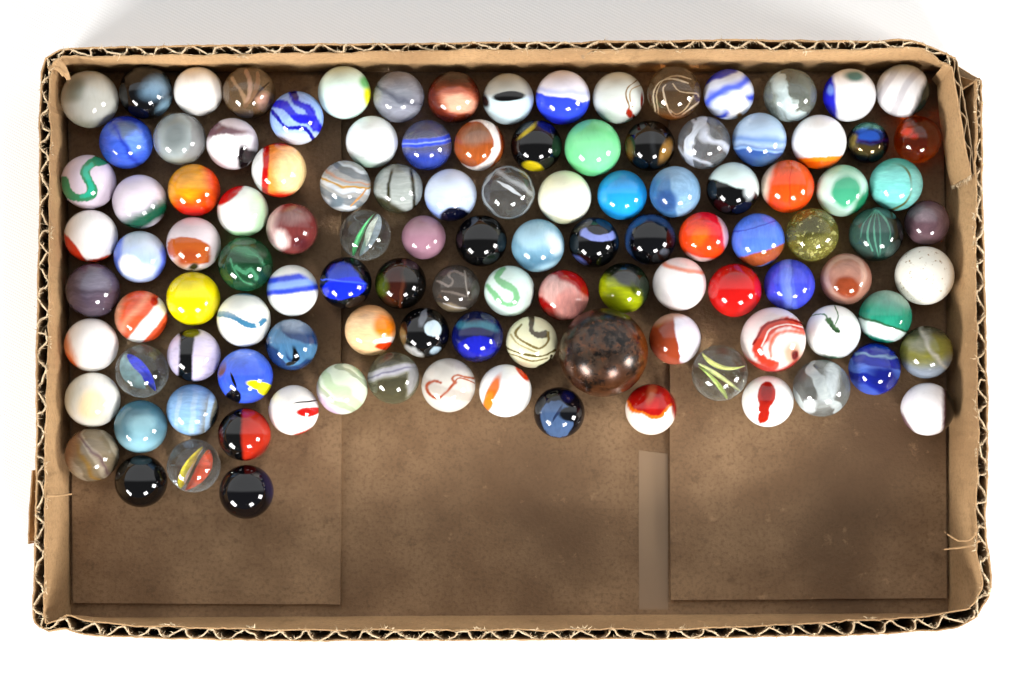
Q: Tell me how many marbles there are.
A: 113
